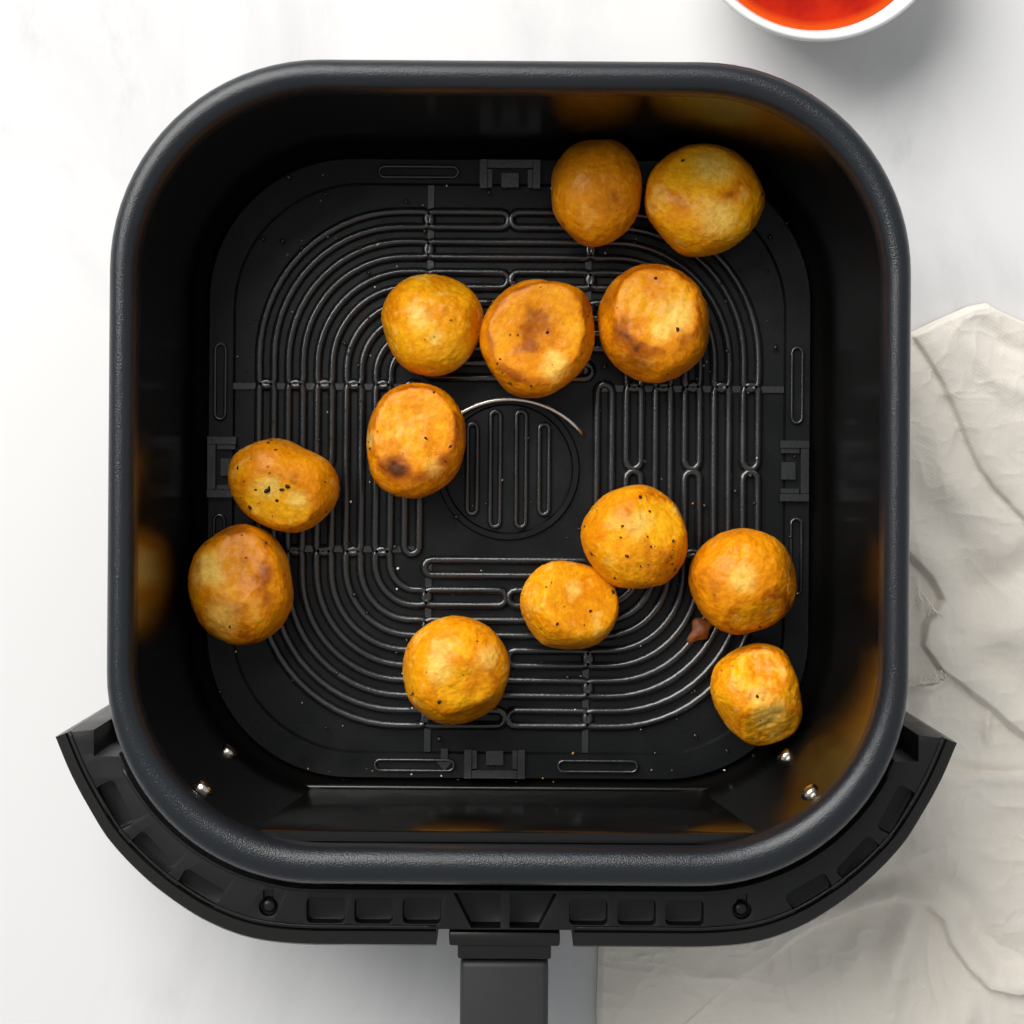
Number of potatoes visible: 13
